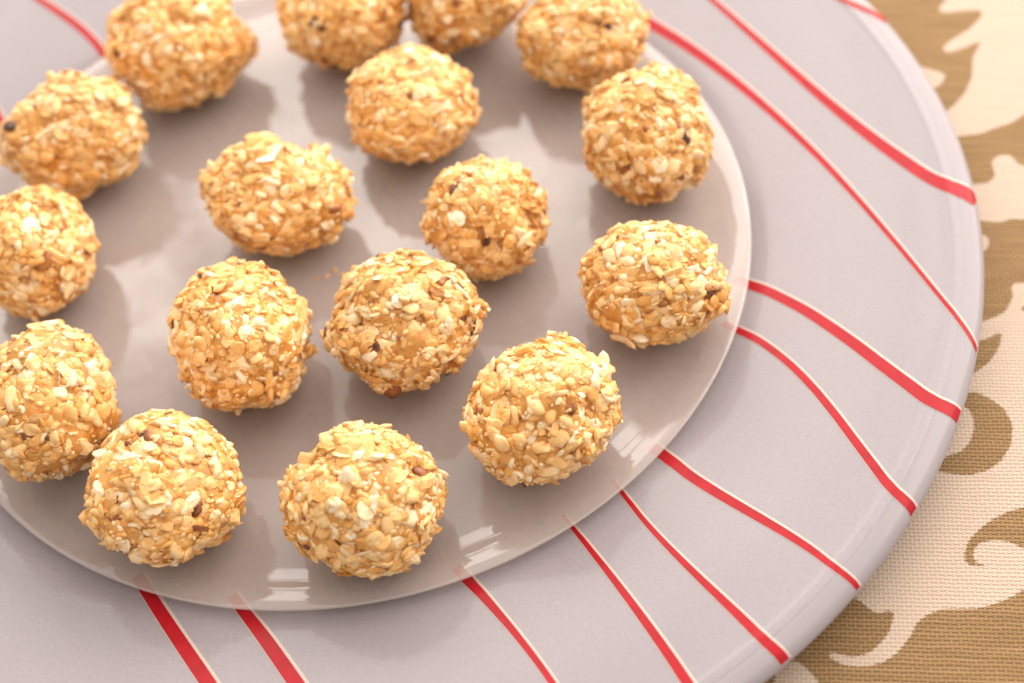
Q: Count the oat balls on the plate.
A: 17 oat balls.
